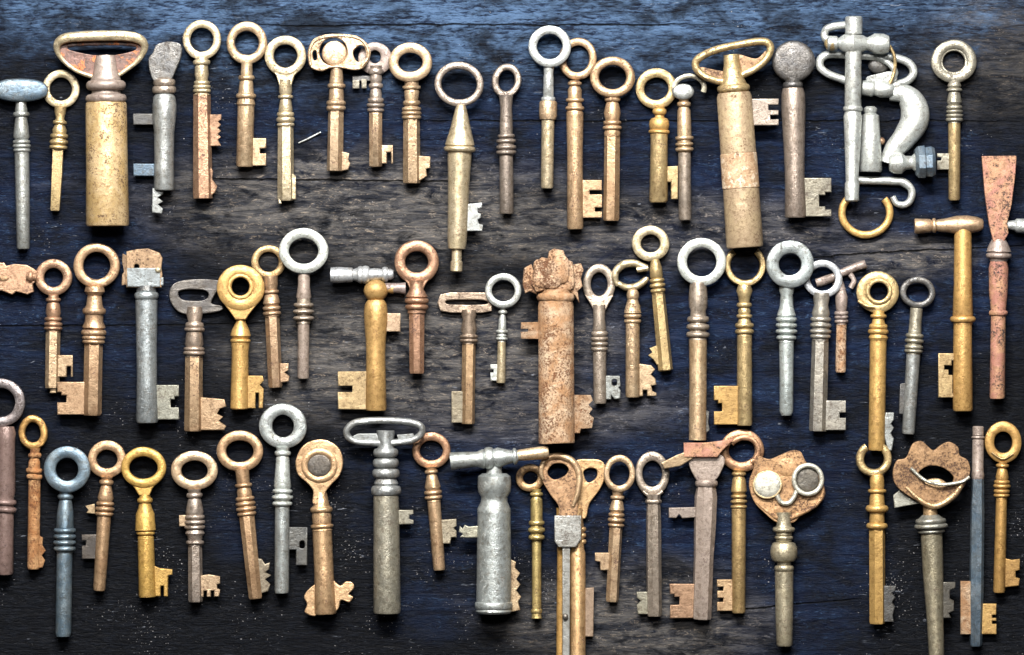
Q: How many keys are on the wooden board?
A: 68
